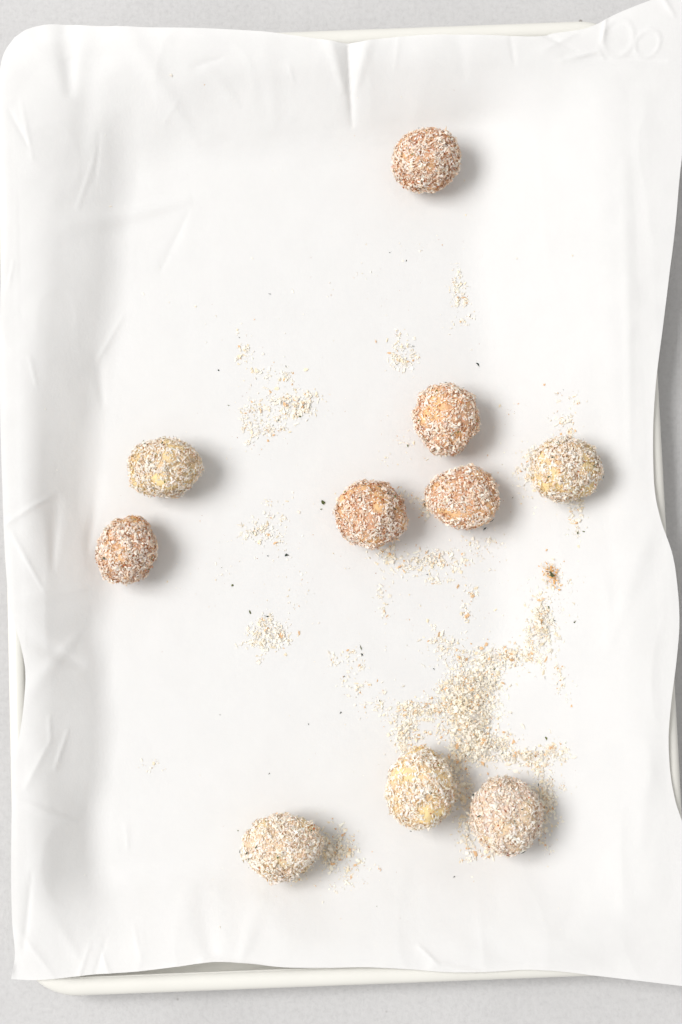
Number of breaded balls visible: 10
